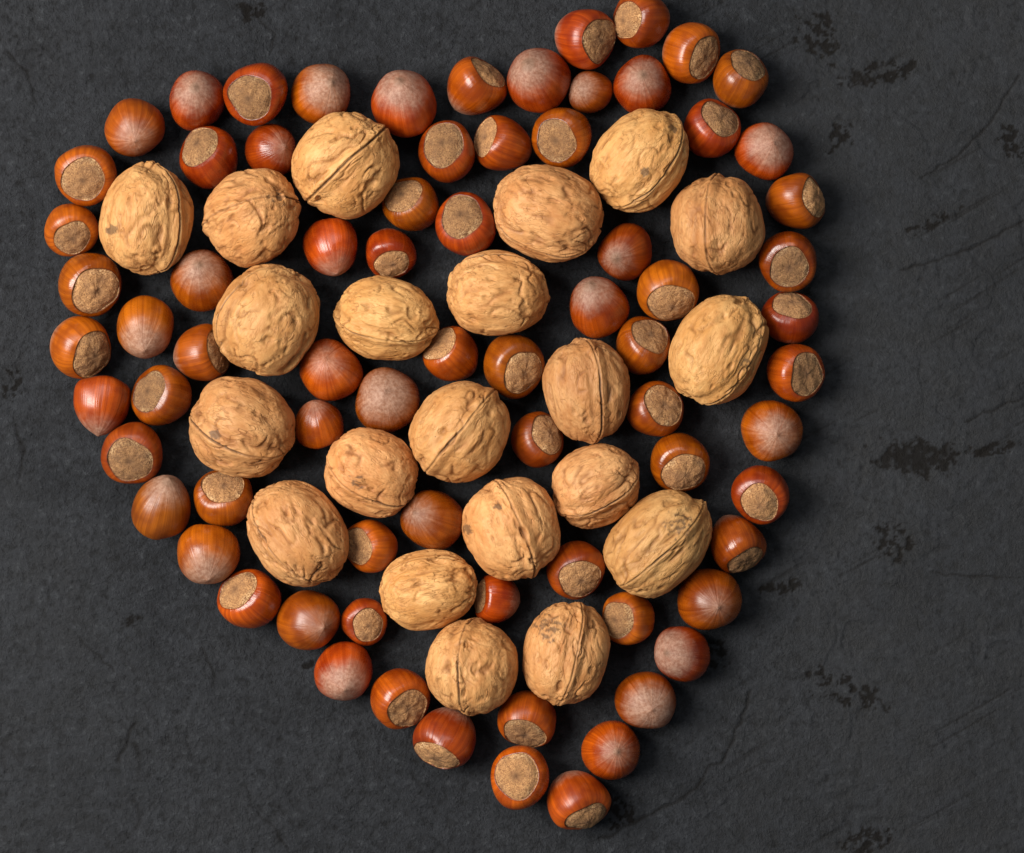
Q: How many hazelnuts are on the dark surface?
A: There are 74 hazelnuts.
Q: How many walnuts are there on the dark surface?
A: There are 21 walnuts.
